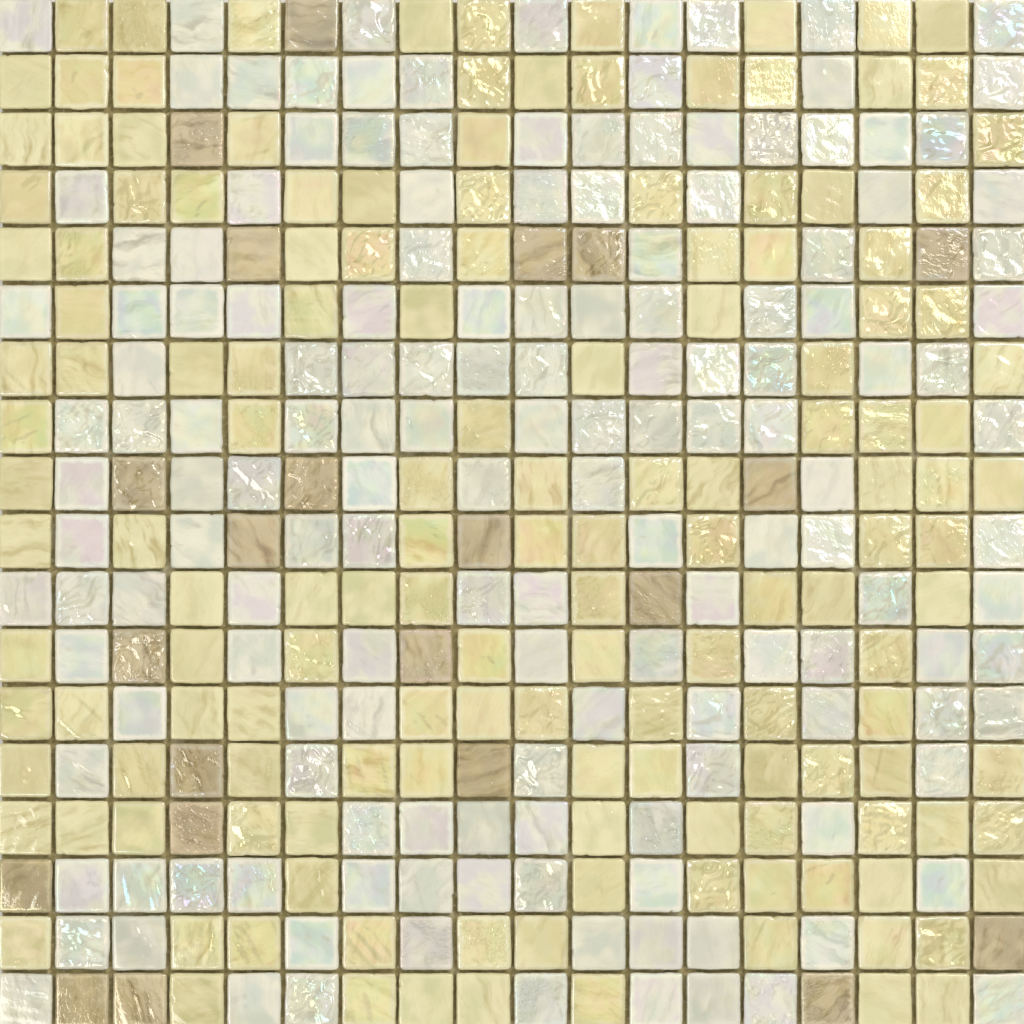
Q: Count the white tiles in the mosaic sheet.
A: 154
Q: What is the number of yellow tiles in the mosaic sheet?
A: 148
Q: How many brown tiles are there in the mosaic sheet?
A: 22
